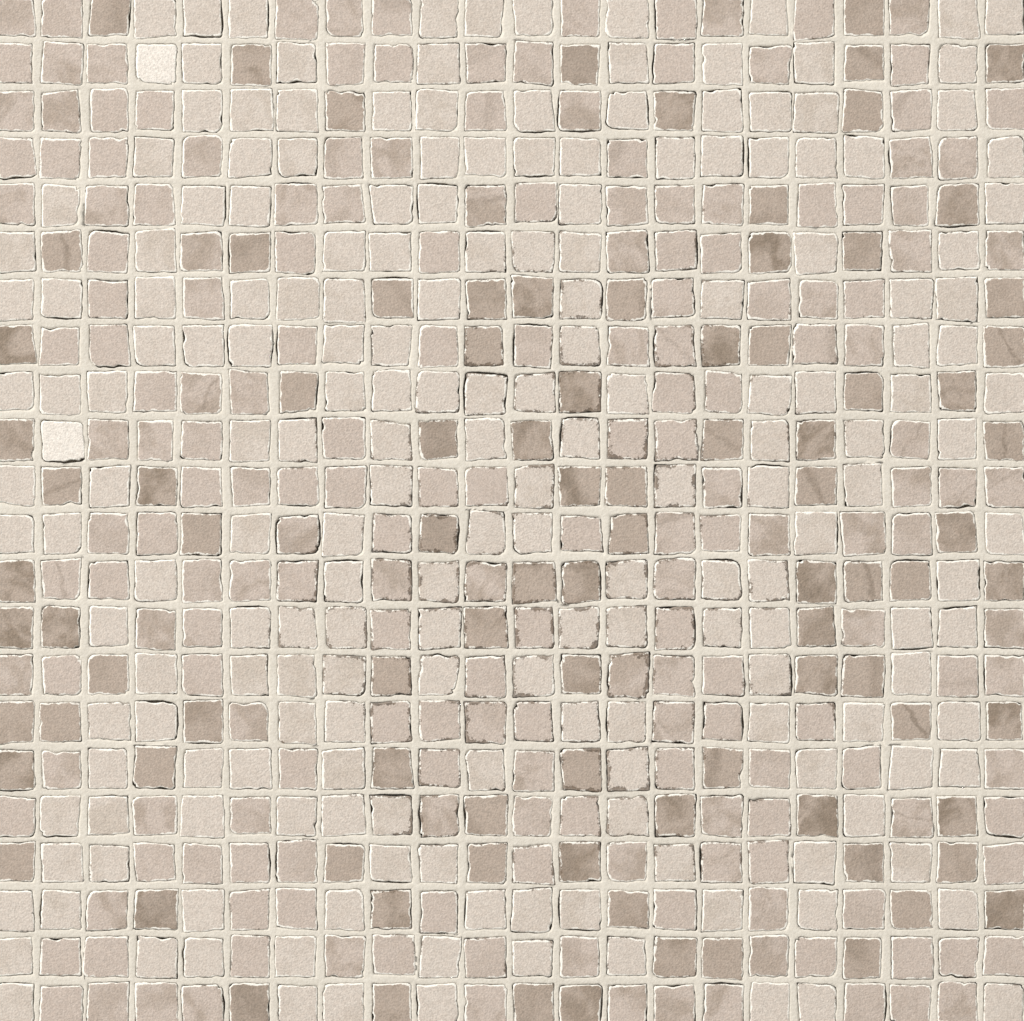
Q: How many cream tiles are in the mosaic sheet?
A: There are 195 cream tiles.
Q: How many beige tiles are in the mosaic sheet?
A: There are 195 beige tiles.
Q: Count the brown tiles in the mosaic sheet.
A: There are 92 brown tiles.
